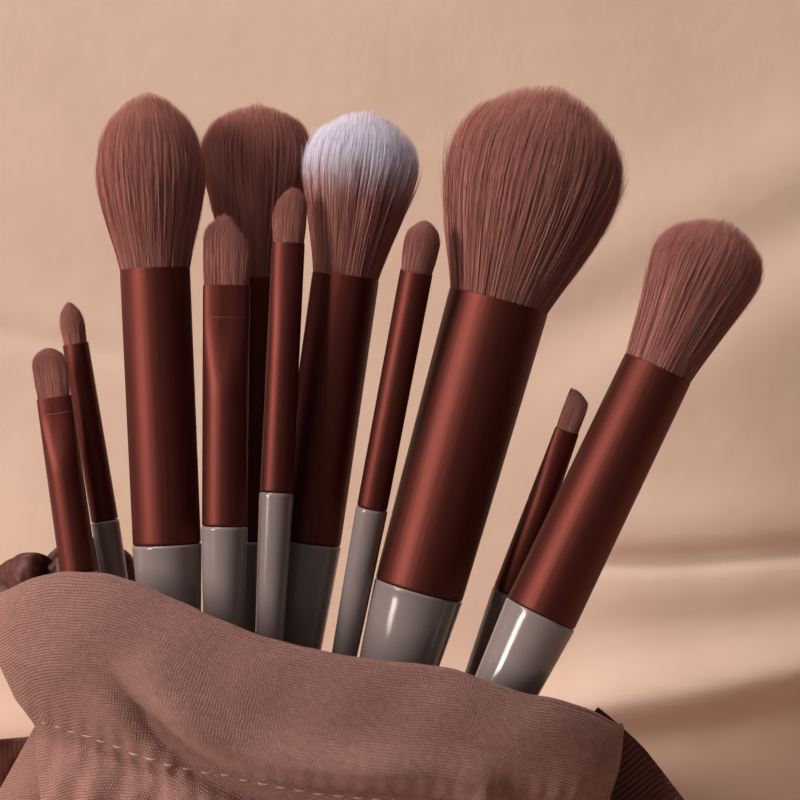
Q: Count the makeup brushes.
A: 11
